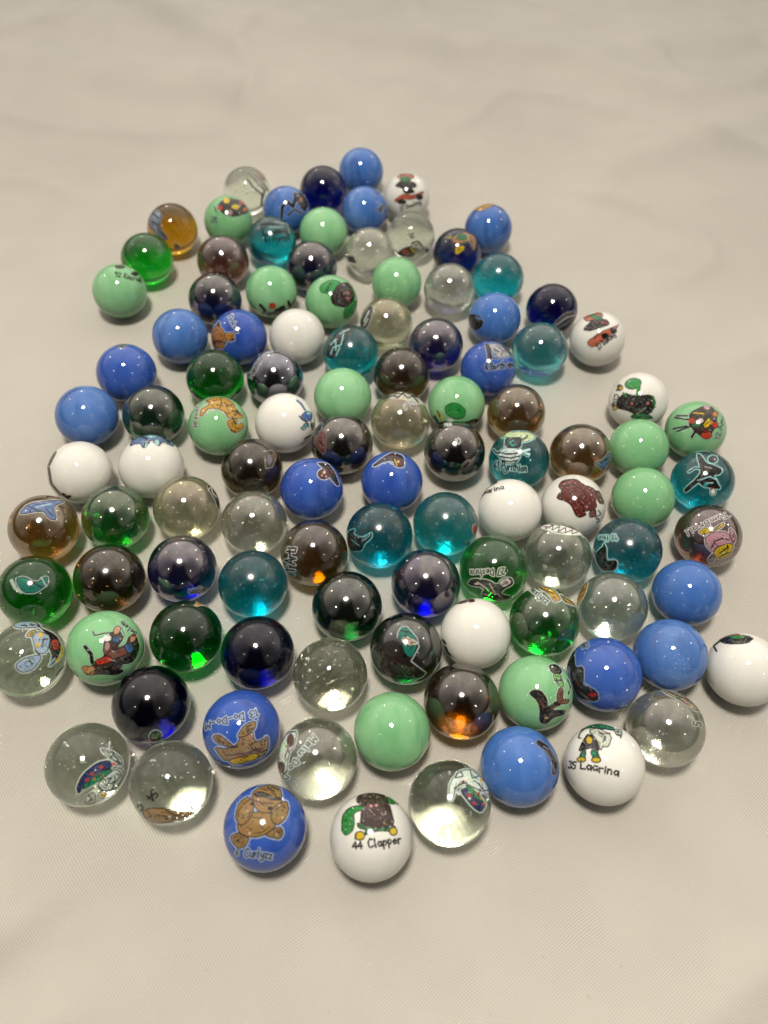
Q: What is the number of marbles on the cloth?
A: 107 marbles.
